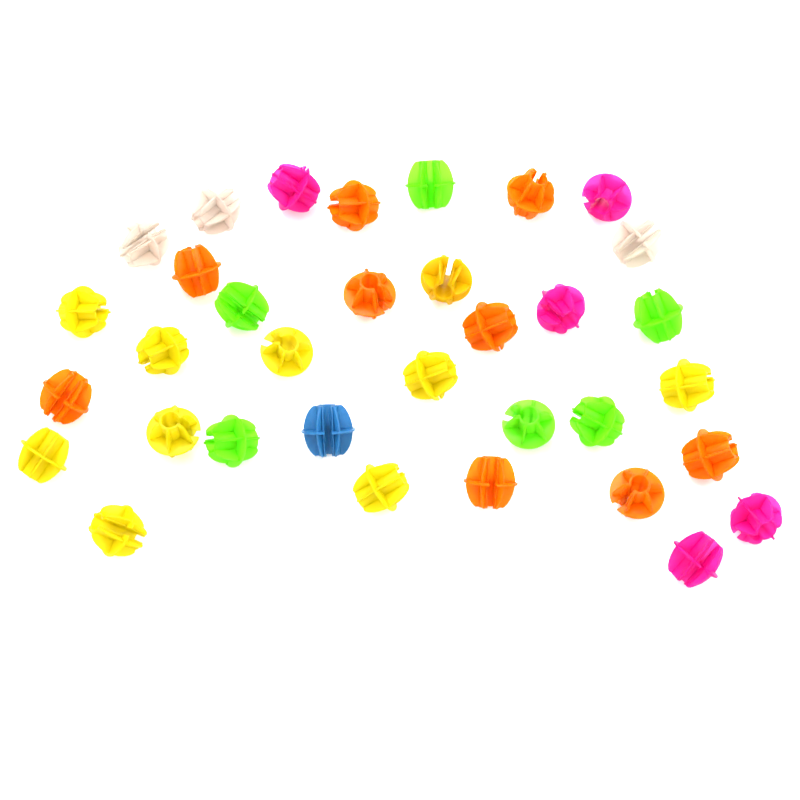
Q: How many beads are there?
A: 34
